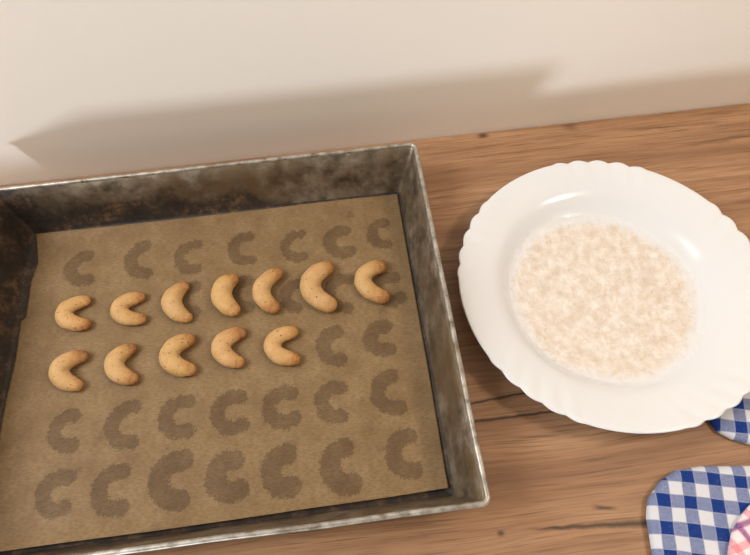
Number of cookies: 12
